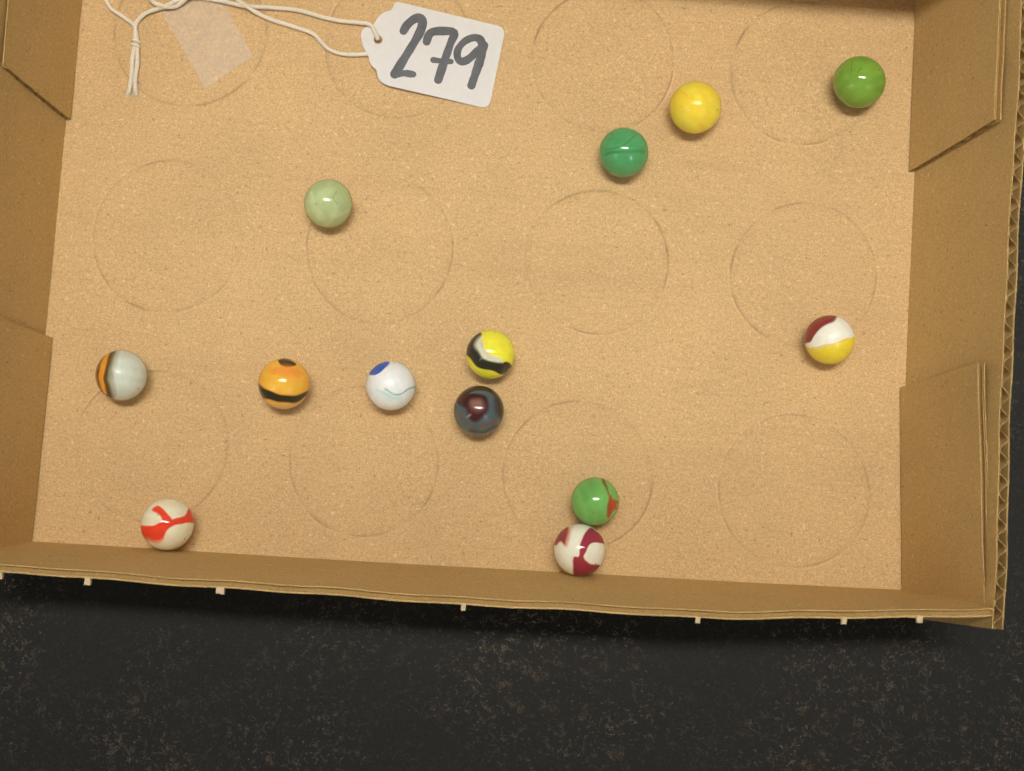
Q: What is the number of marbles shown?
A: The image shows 13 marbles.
